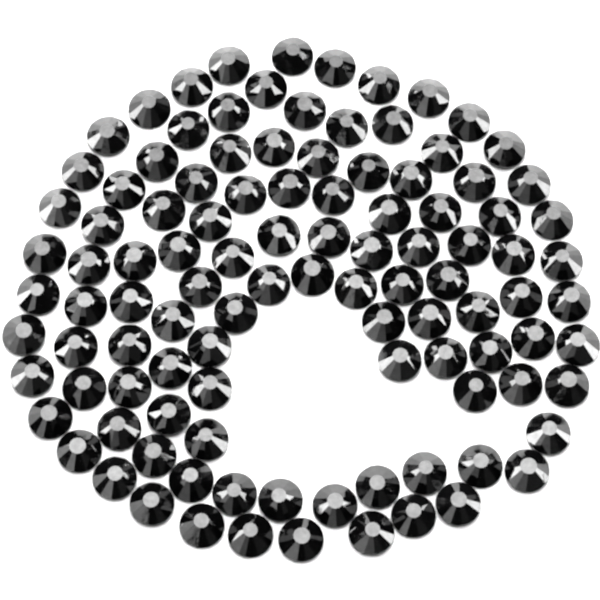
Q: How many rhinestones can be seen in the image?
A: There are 107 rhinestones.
